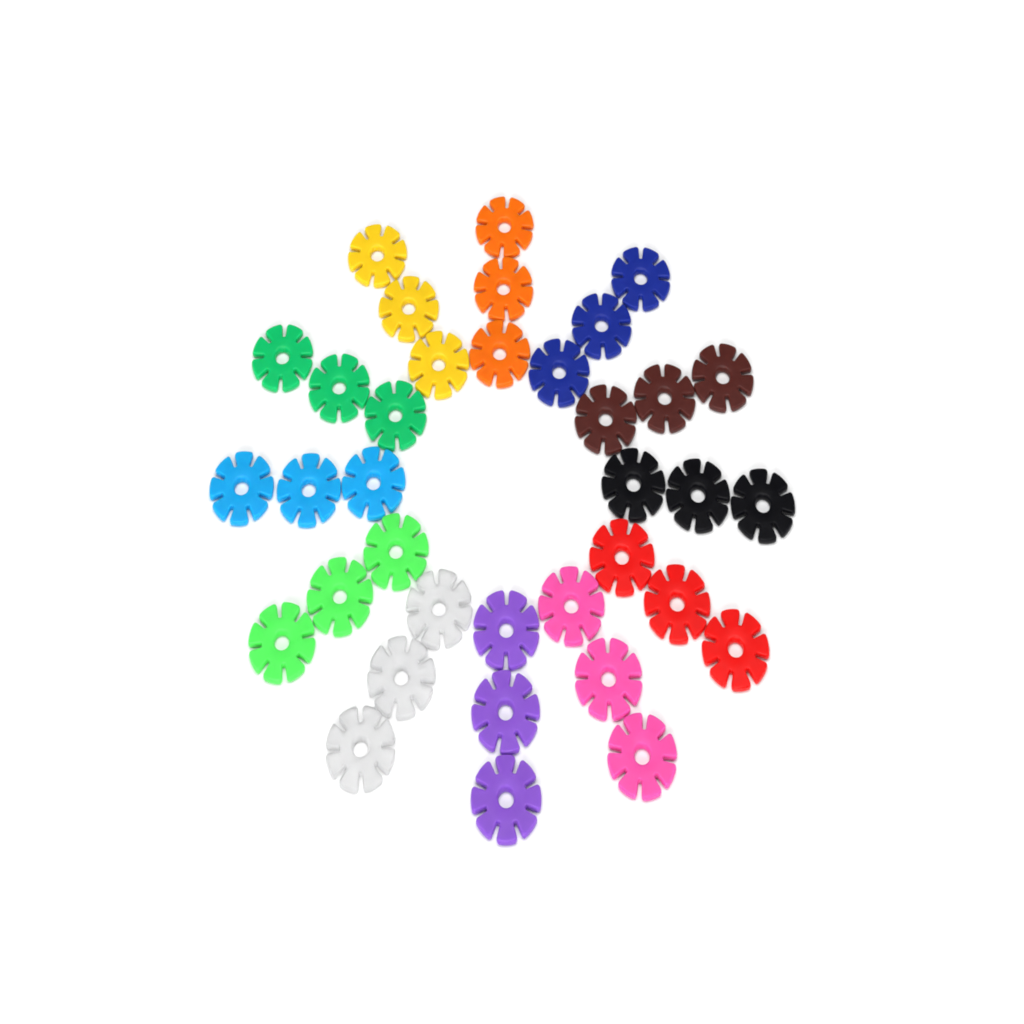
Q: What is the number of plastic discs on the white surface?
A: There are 36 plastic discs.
